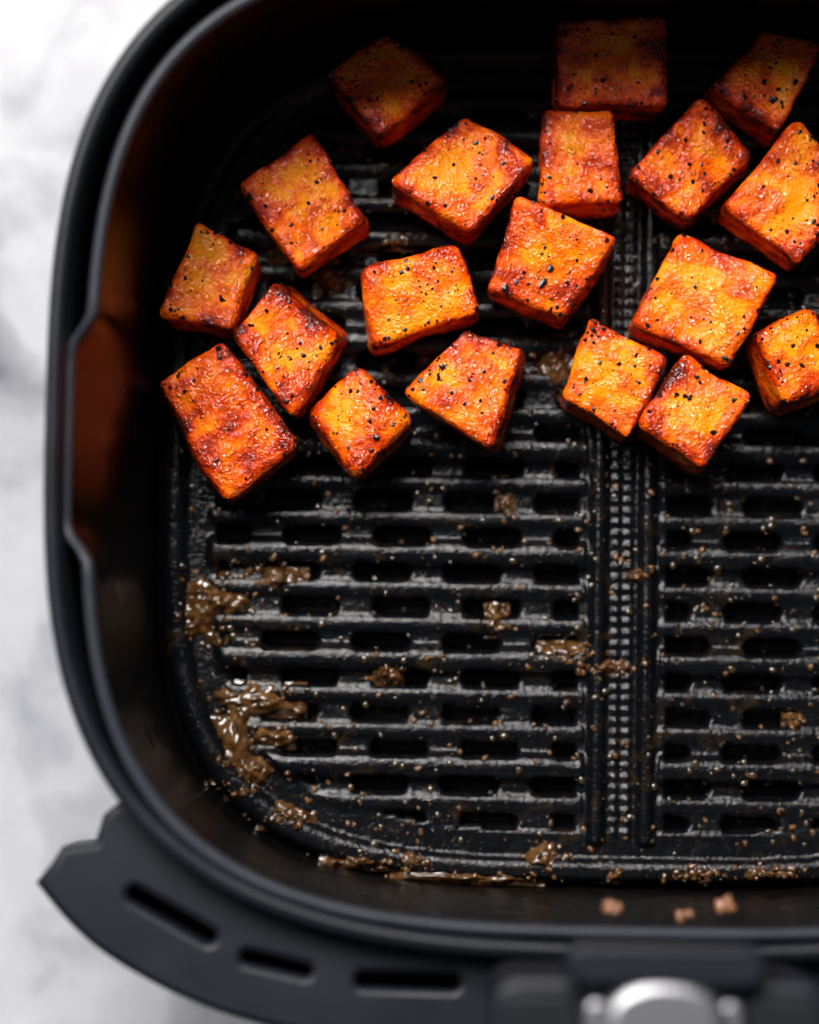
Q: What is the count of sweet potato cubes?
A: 19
